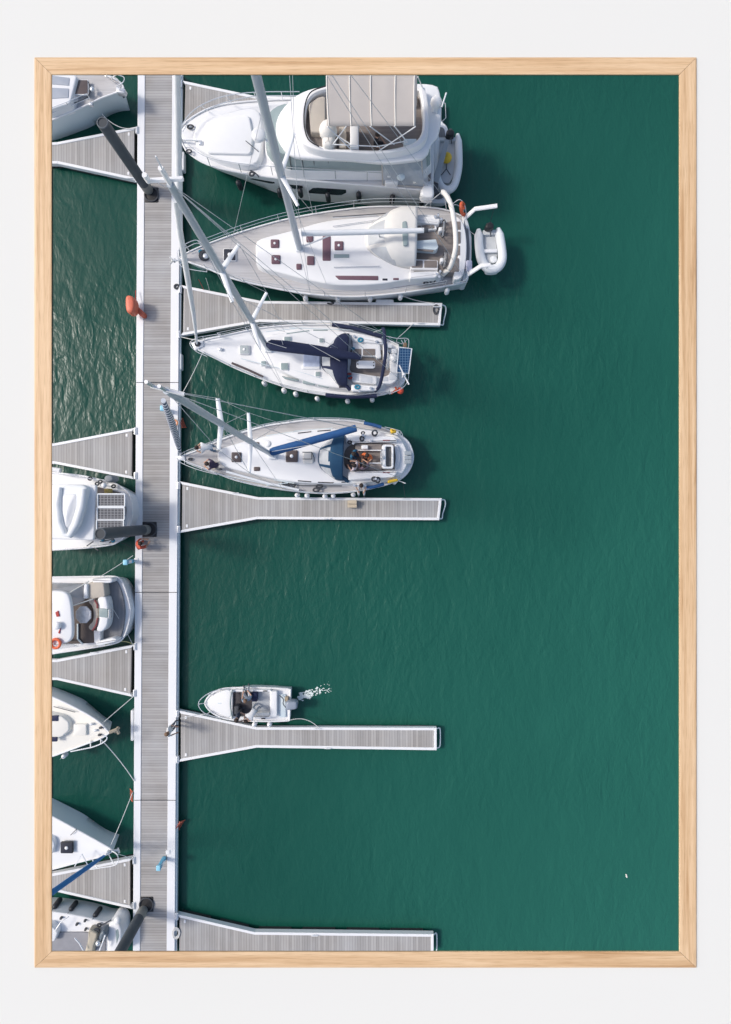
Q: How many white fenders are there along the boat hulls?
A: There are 19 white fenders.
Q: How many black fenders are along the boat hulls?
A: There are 10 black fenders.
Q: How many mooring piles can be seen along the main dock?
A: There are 3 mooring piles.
